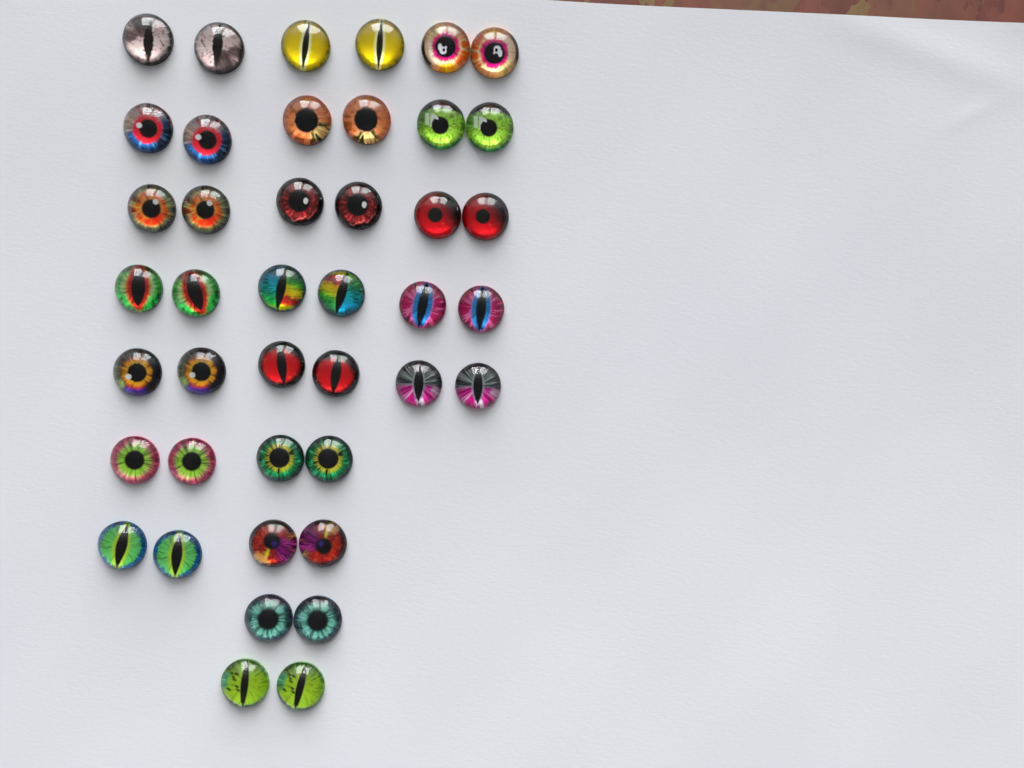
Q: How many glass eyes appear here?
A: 42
